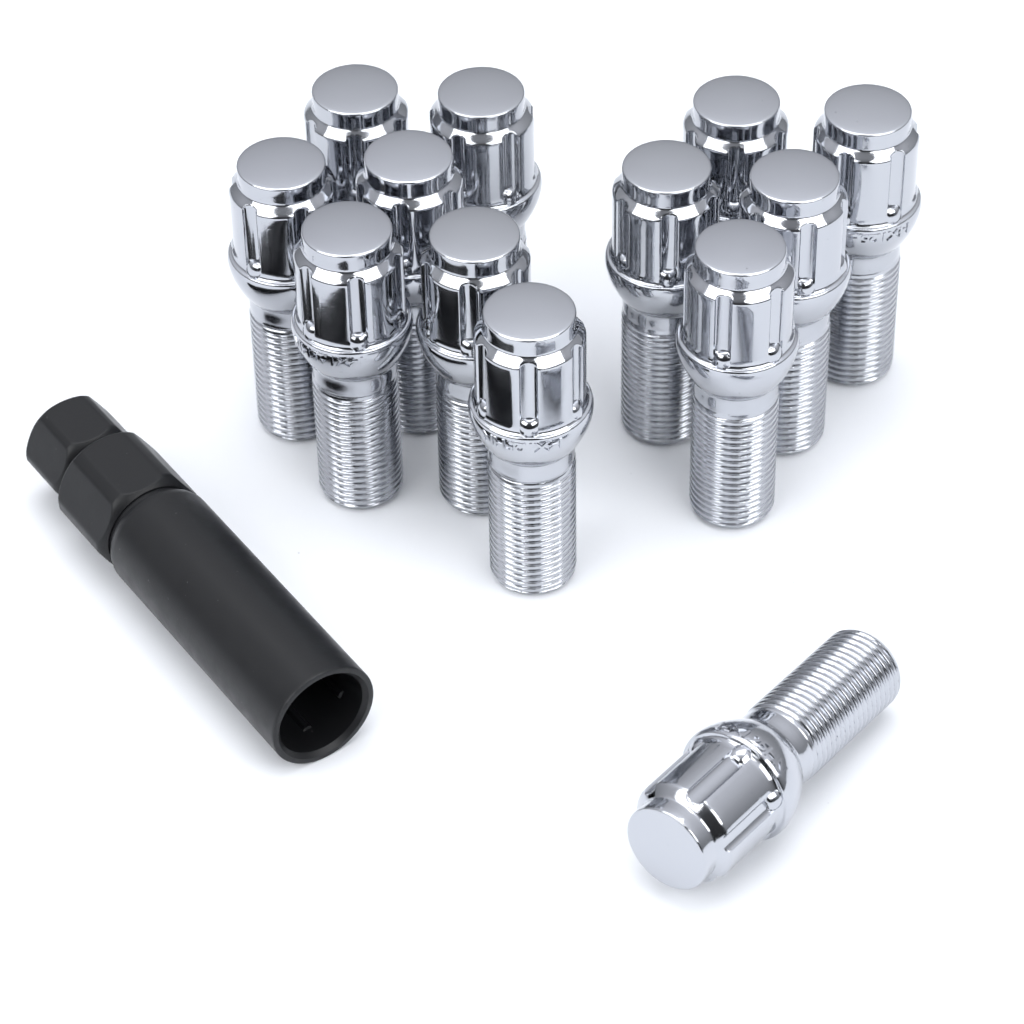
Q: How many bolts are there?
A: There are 13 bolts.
